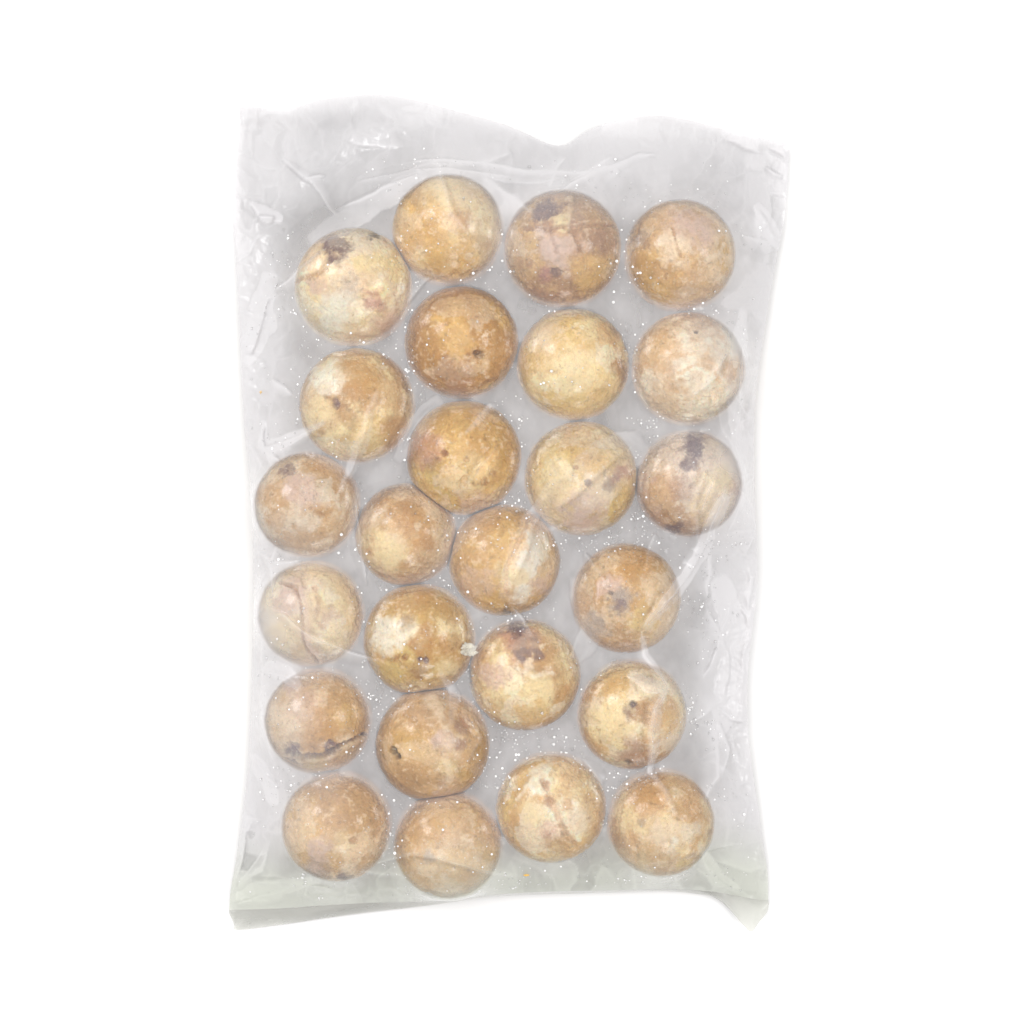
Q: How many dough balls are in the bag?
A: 25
